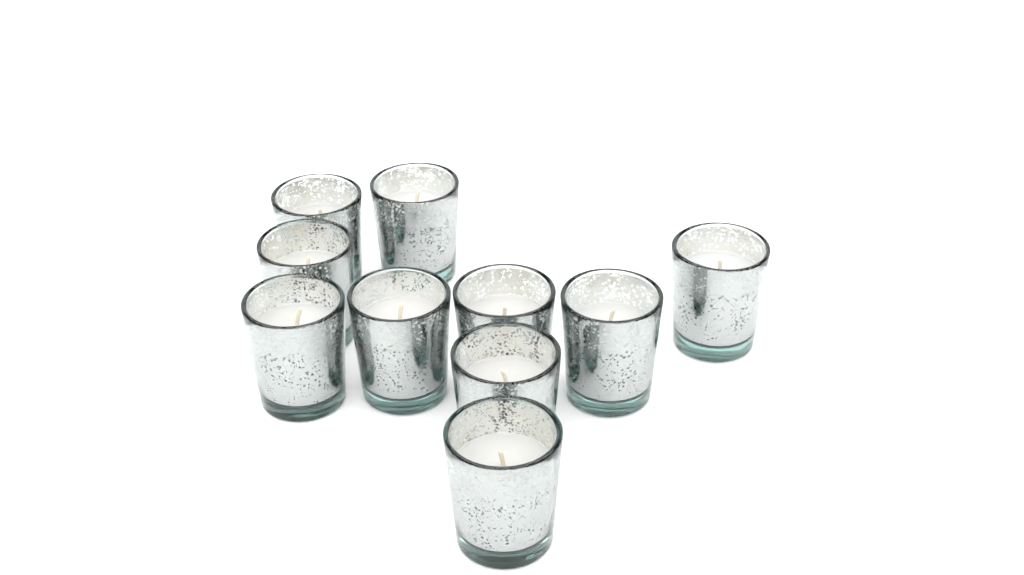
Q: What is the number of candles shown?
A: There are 10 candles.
